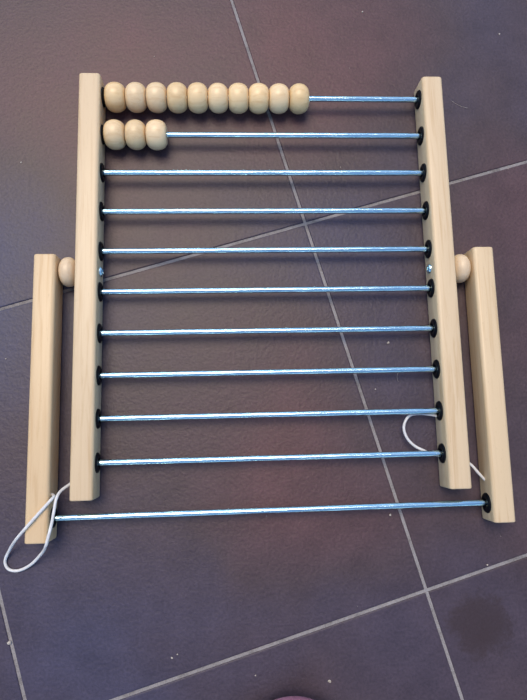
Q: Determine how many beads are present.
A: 13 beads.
